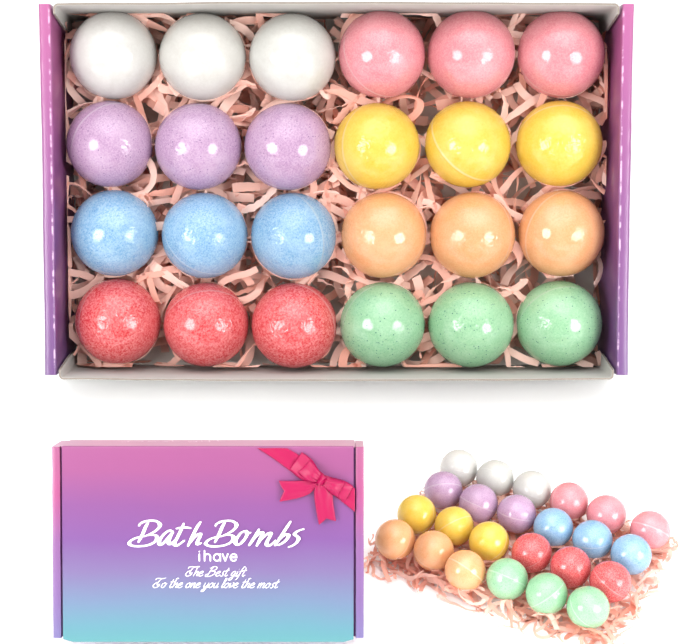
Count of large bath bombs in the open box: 24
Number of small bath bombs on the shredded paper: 24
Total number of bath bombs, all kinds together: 48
